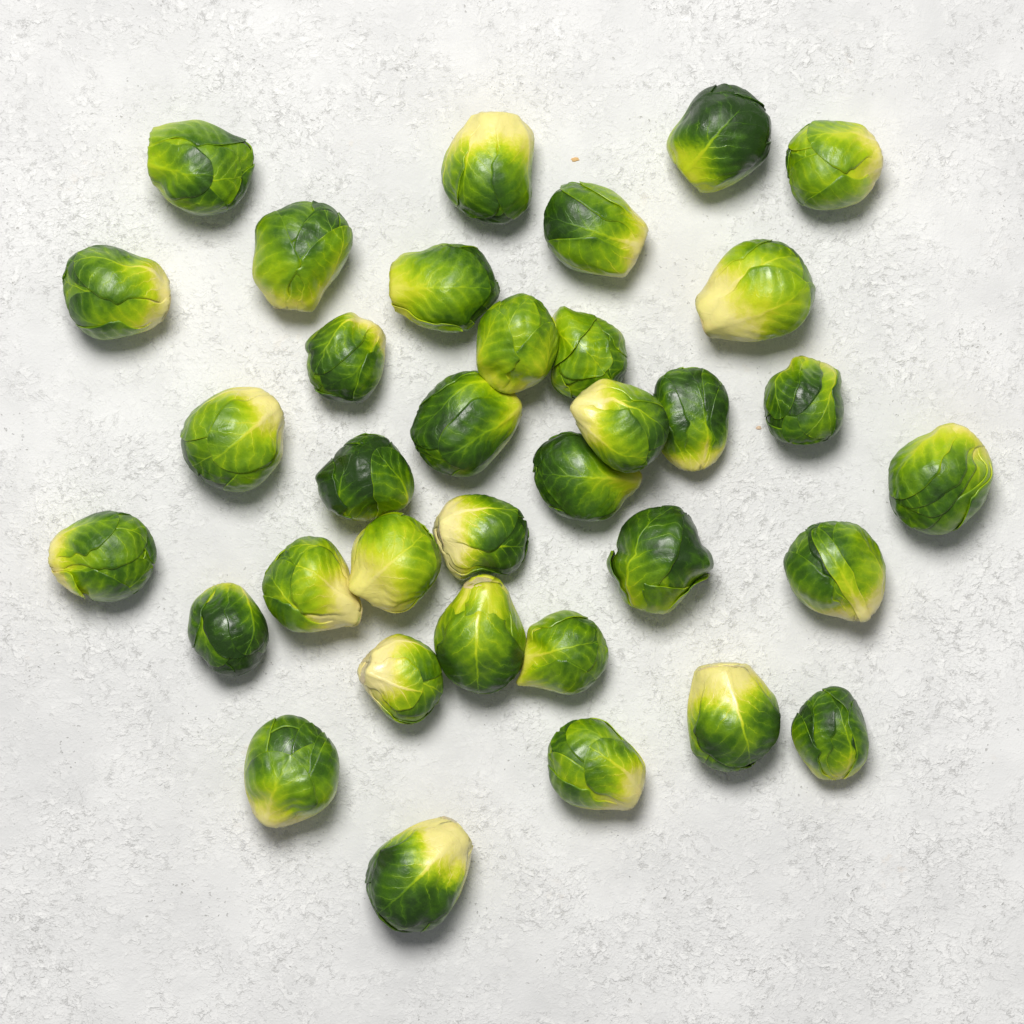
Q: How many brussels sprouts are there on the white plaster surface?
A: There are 35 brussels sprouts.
